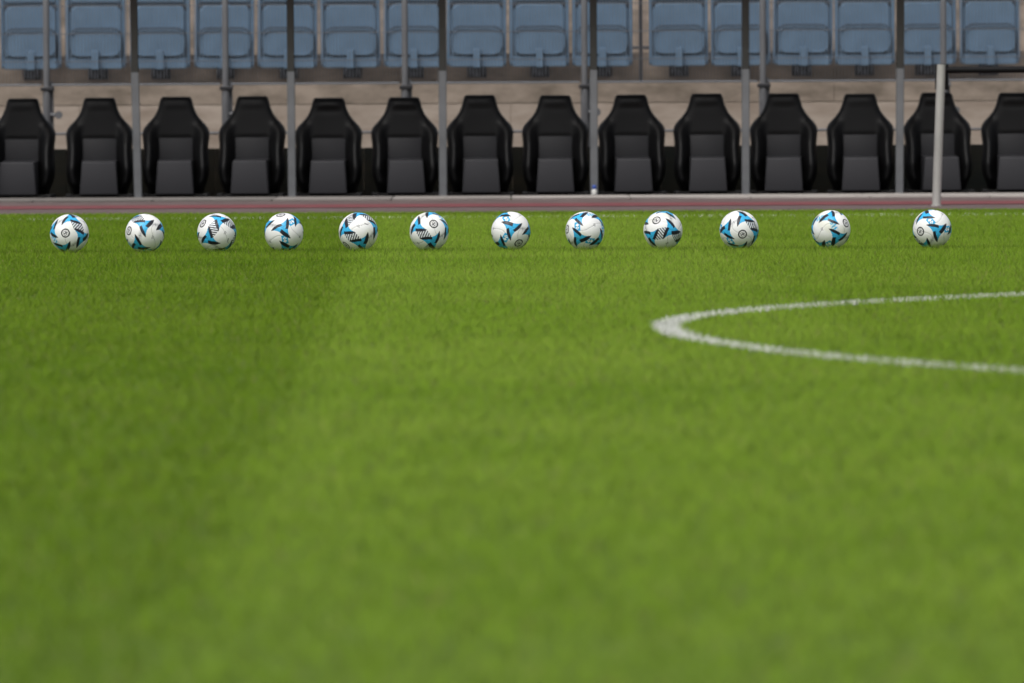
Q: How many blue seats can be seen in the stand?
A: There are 16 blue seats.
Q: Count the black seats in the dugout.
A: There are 14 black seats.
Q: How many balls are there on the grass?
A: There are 12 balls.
